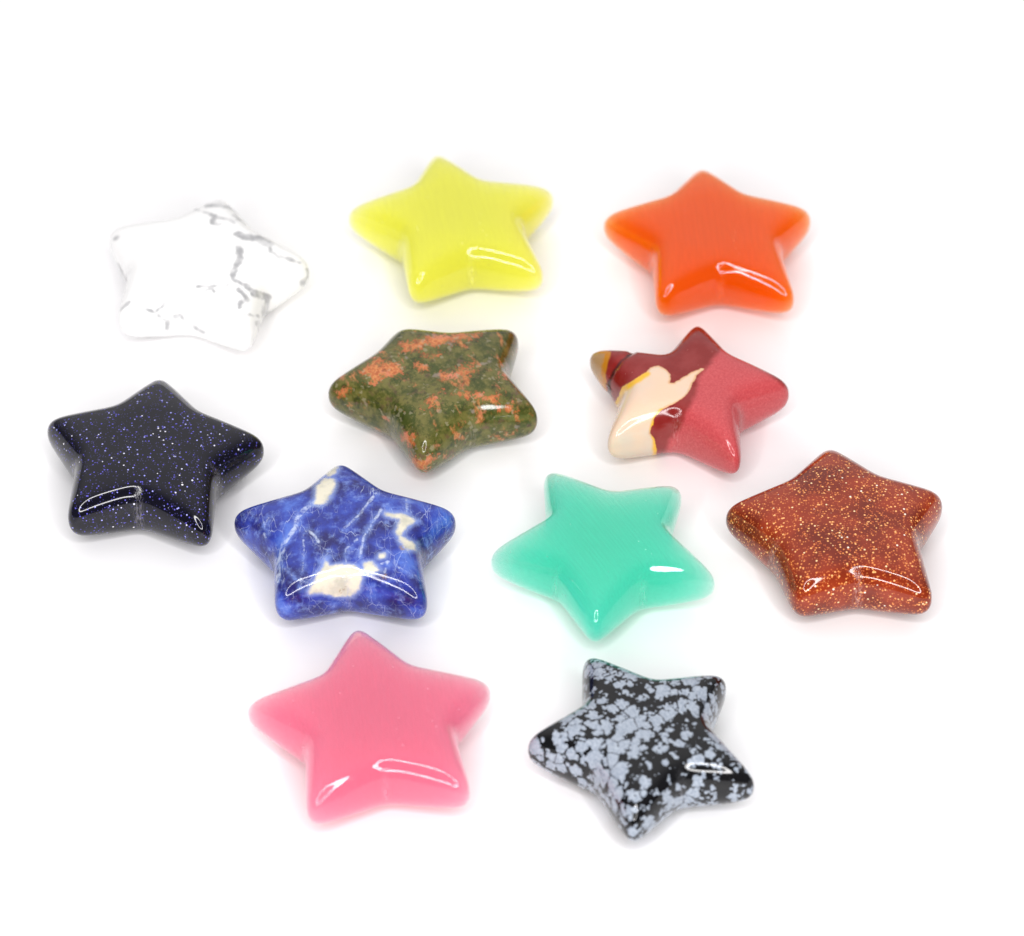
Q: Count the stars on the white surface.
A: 11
